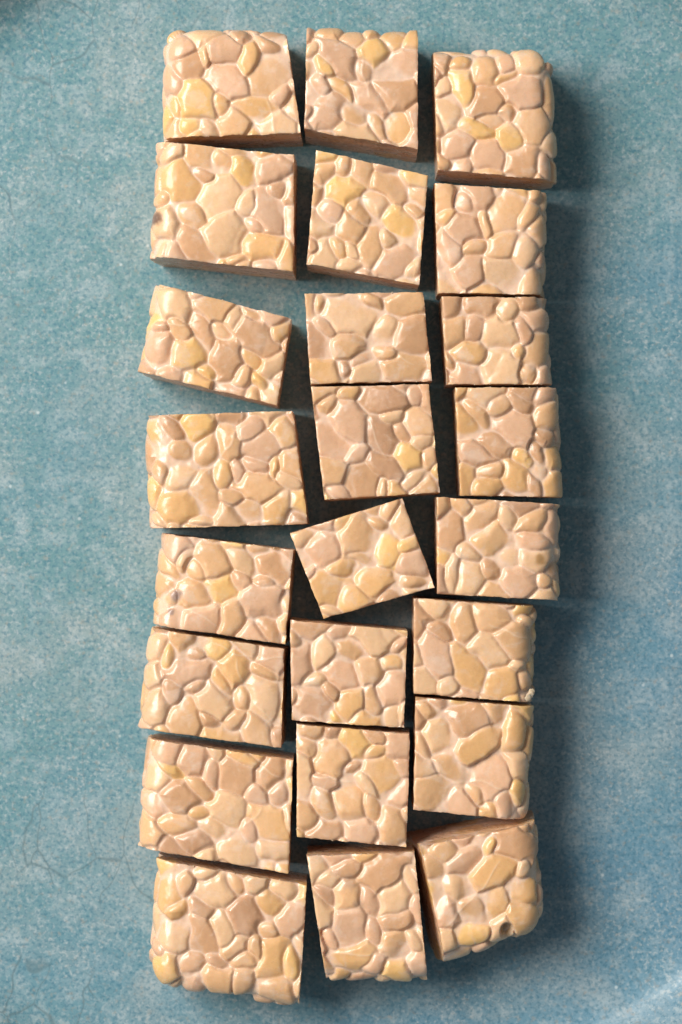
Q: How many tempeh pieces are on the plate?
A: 24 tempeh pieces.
